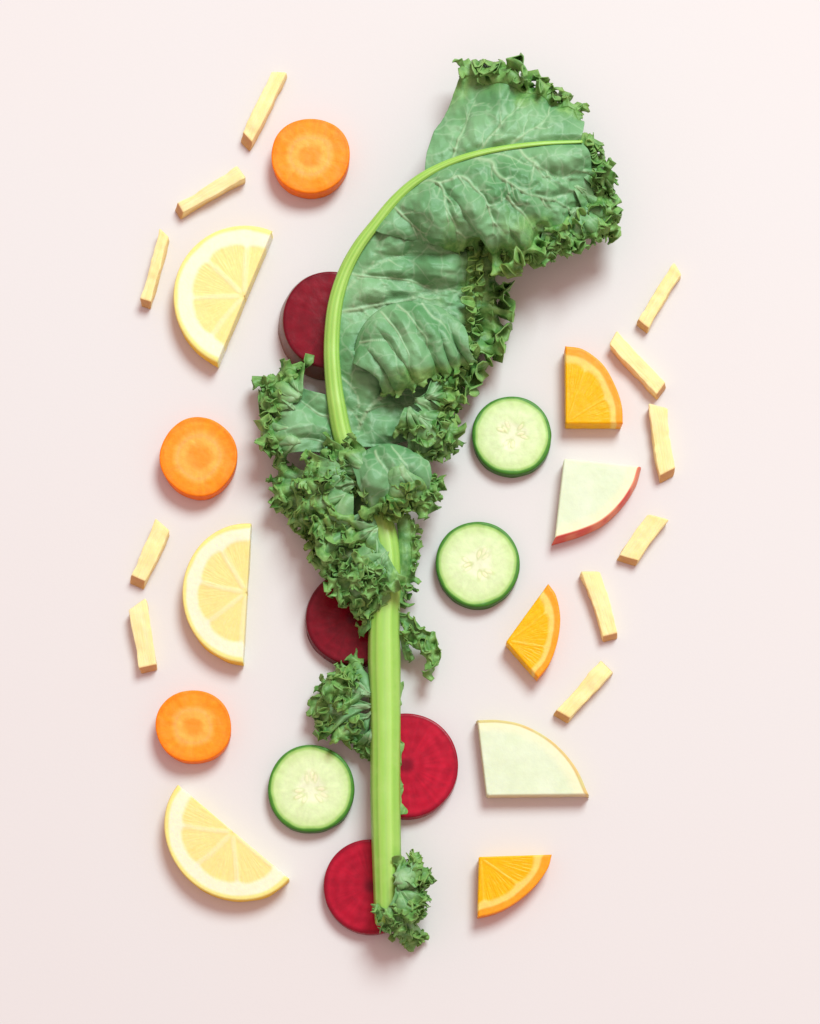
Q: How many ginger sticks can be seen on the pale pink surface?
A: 11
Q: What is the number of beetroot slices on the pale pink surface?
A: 4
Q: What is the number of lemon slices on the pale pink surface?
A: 3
